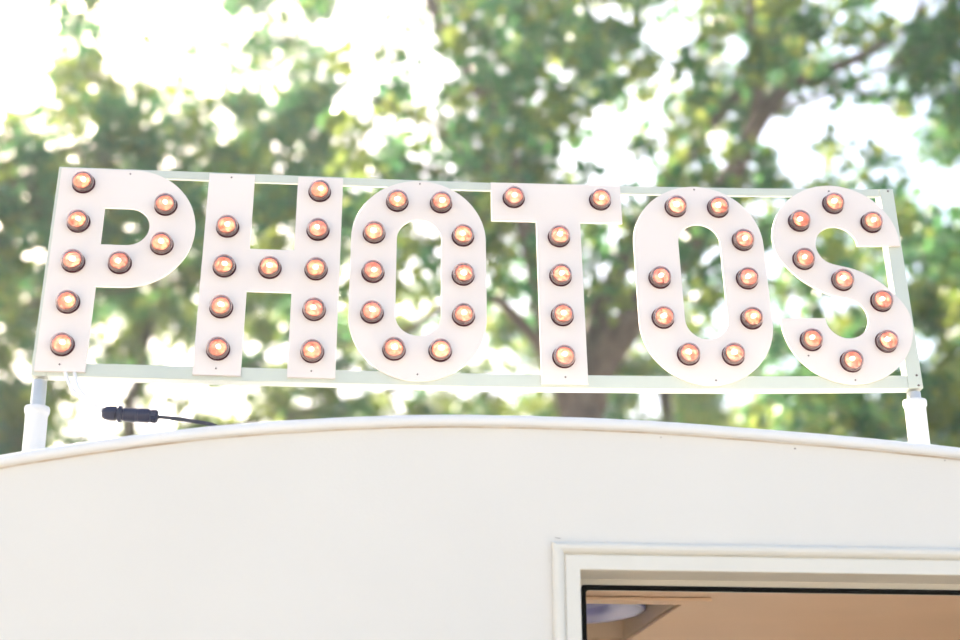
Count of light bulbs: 52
